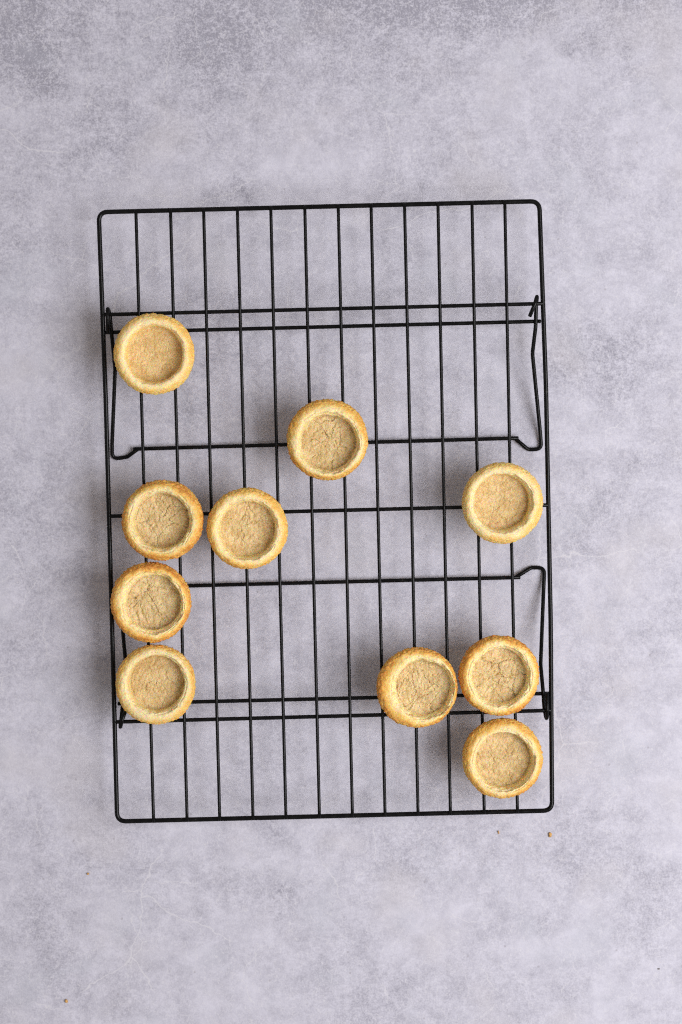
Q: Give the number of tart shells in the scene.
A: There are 10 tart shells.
